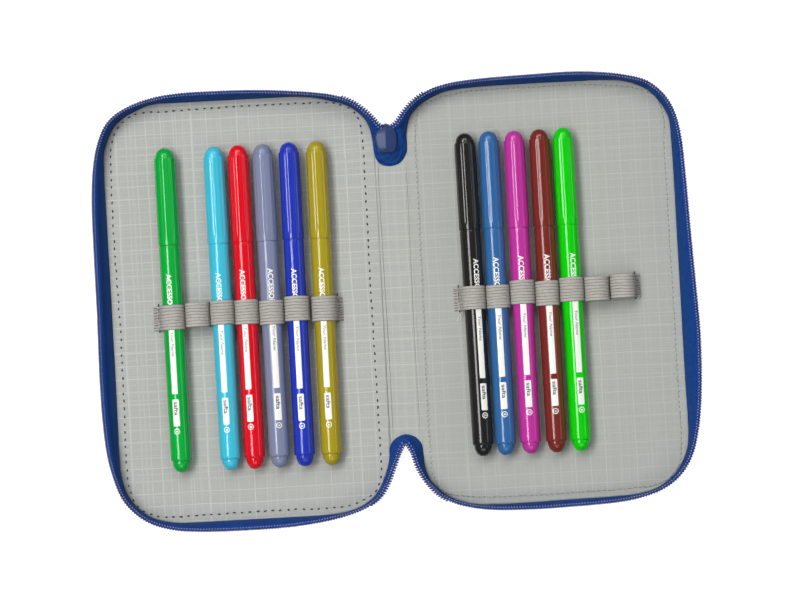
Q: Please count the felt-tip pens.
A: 11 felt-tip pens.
